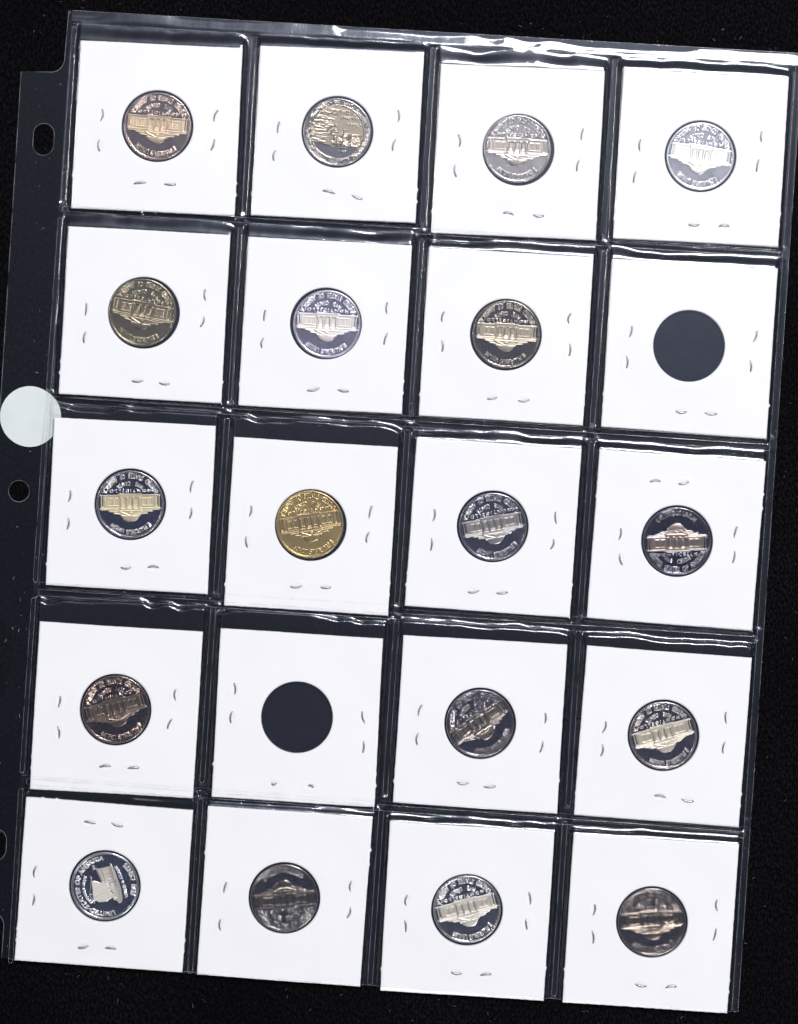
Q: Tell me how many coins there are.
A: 18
